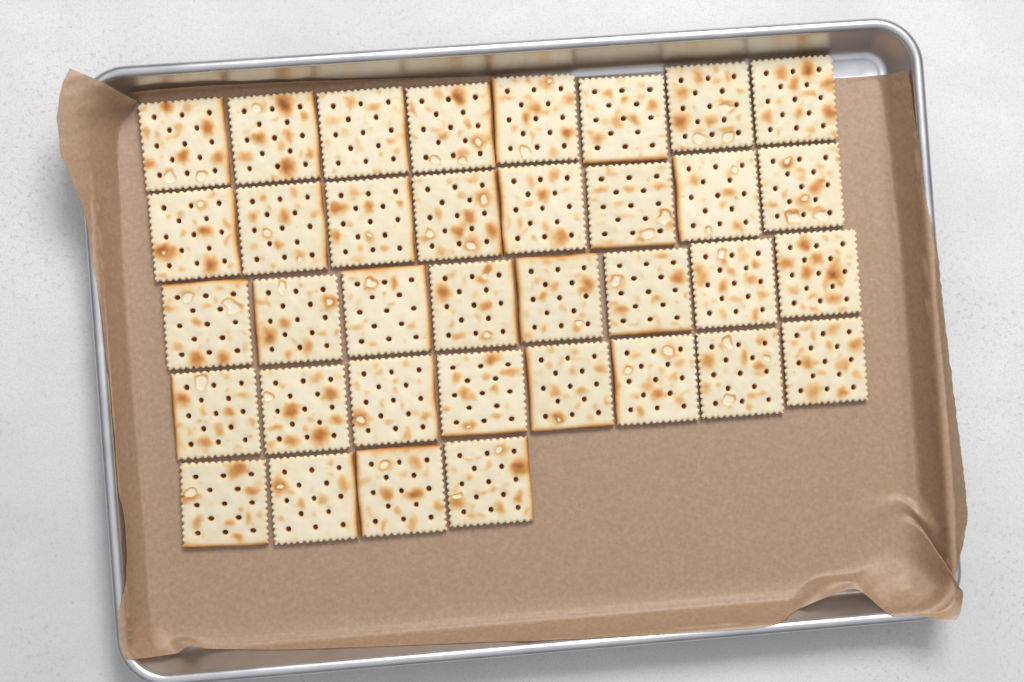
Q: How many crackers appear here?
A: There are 36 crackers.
